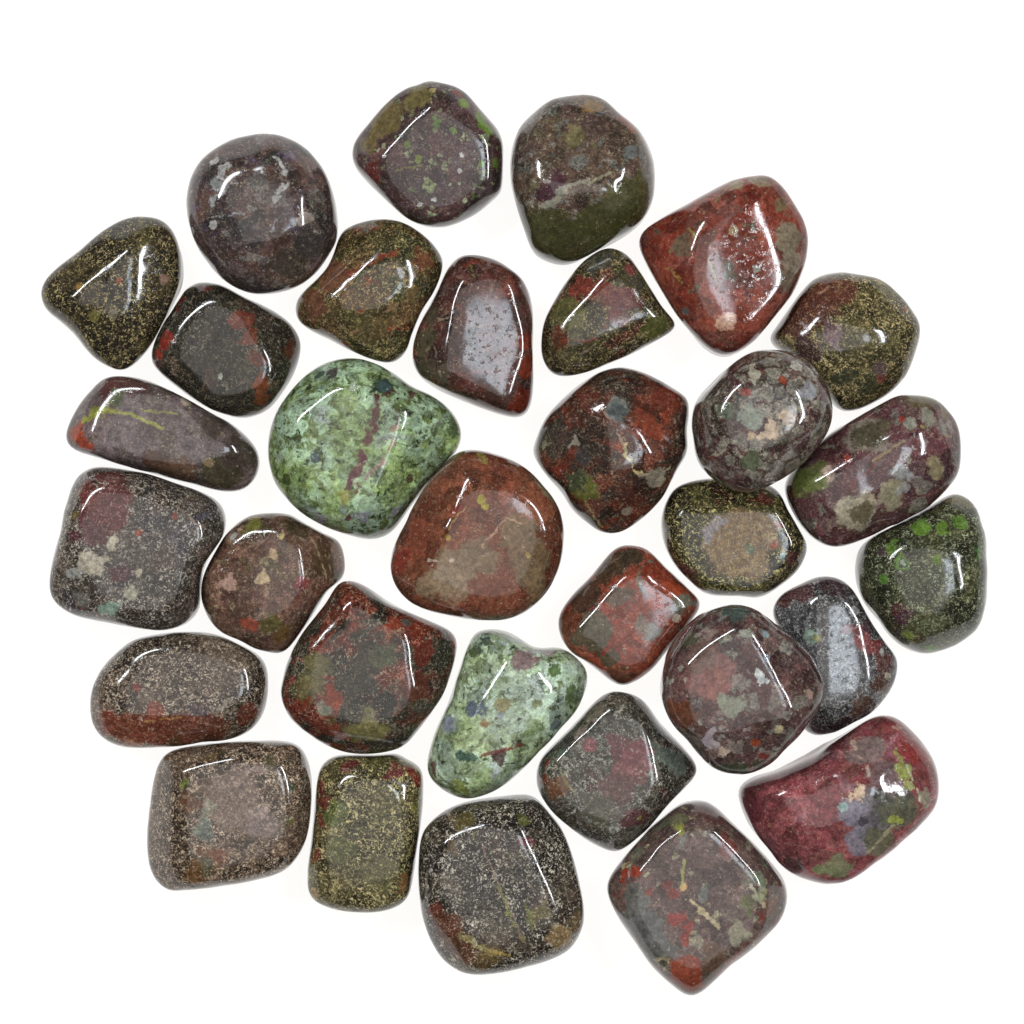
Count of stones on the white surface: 32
